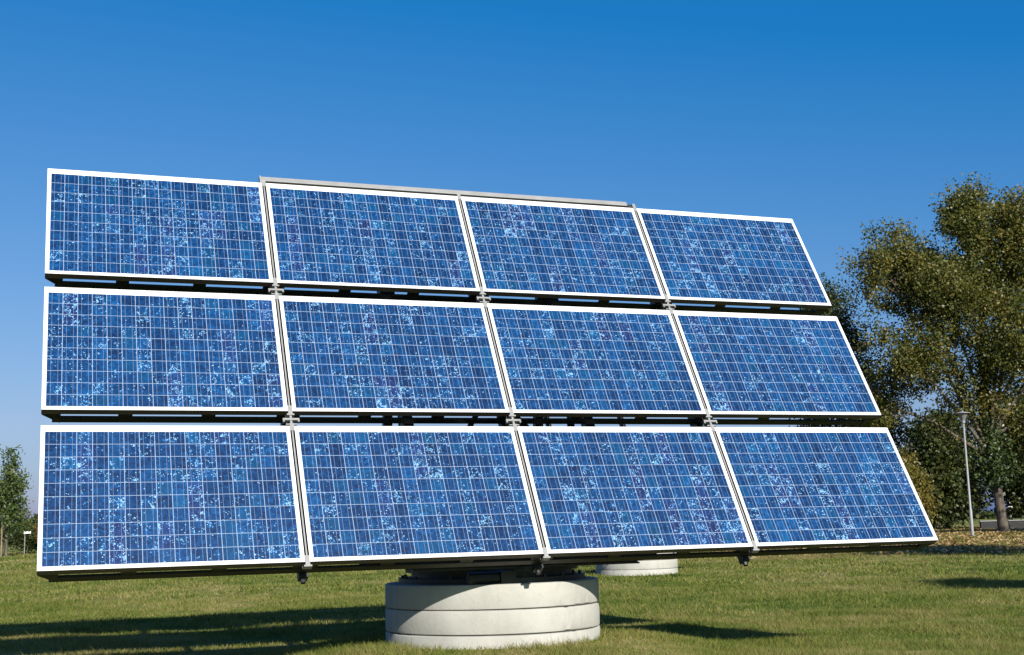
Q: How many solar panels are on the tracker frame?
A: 12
